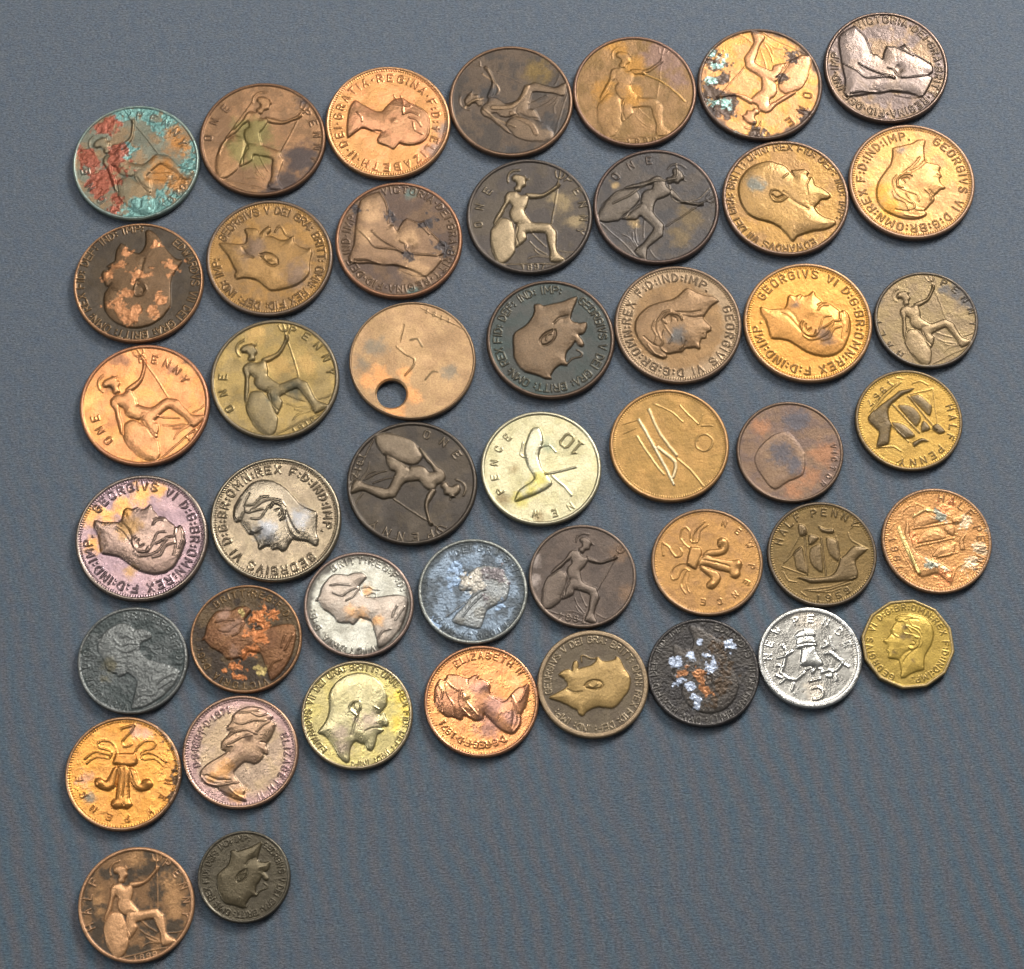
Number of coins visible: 46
